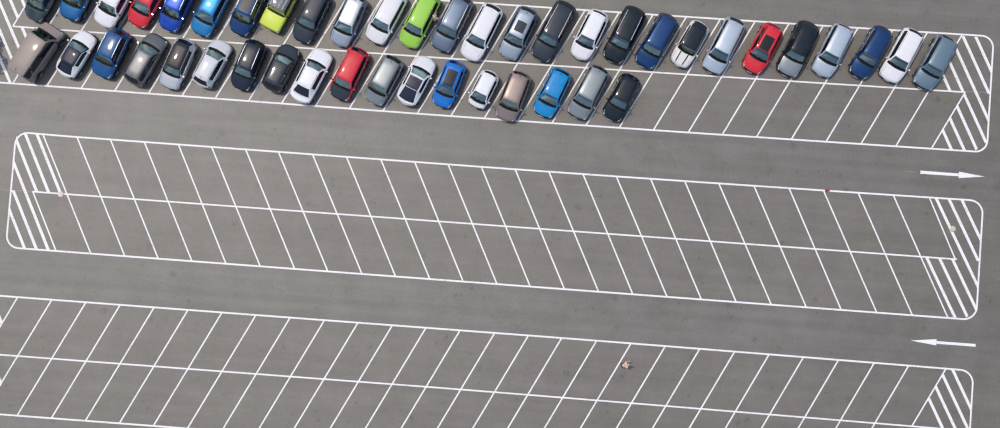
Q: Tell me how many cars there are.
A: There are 45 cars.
